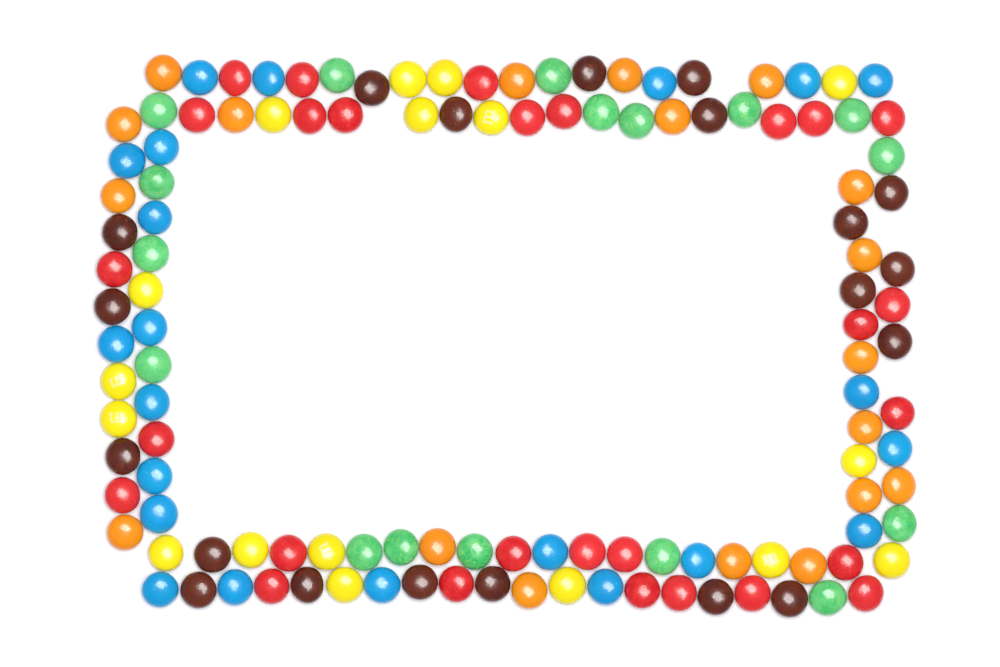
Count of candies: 123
